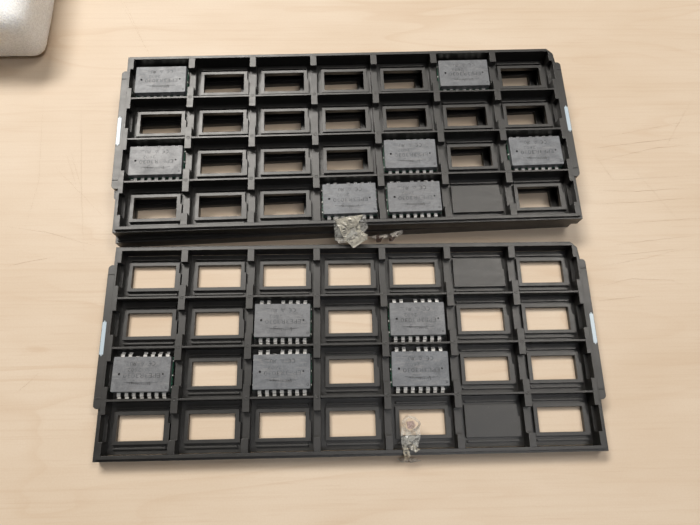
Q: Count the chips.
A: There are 12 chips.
